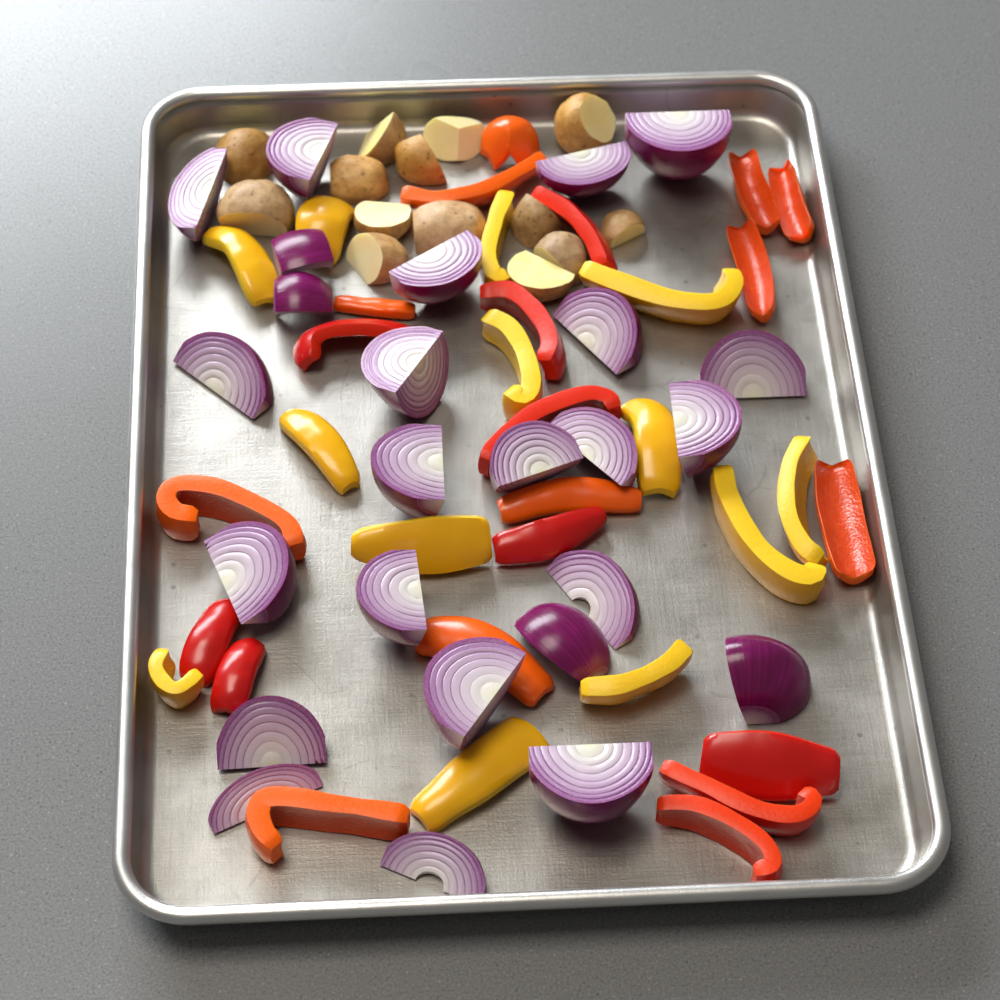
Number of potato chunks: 14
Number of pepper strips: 34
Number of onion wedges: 25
